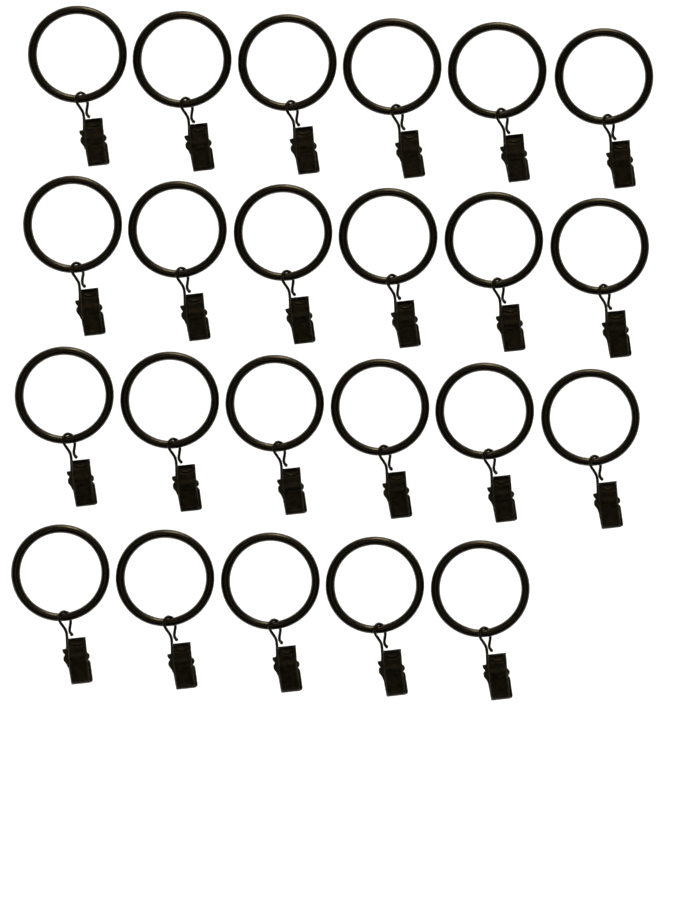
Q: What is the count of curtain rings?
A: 23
